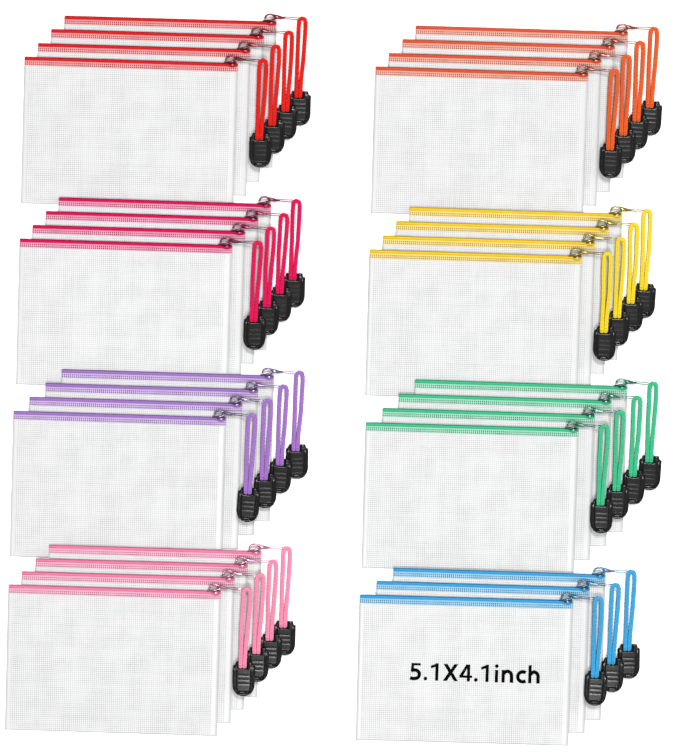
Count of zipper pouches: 31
